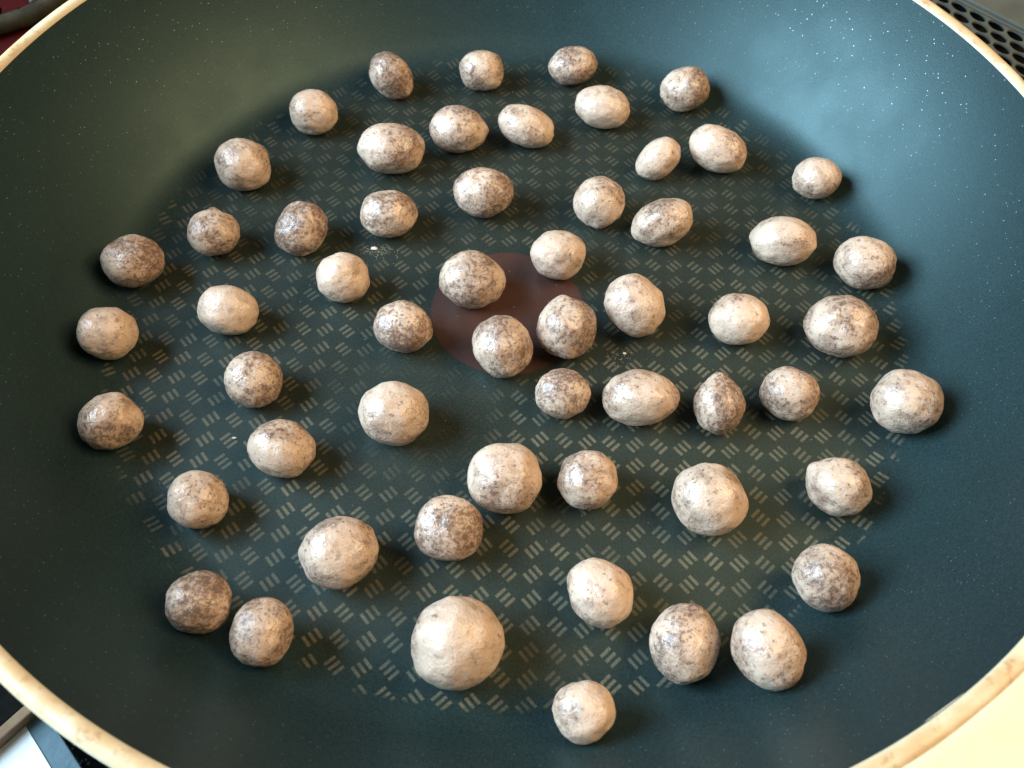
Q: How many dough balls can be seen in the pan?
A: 57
